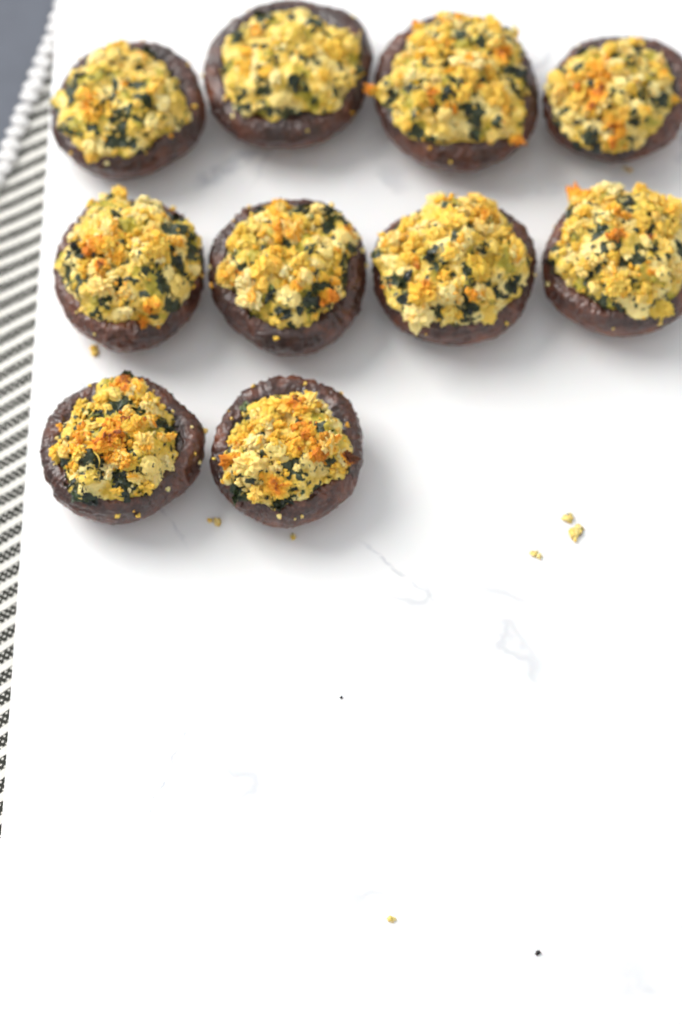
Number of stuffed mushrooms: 10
